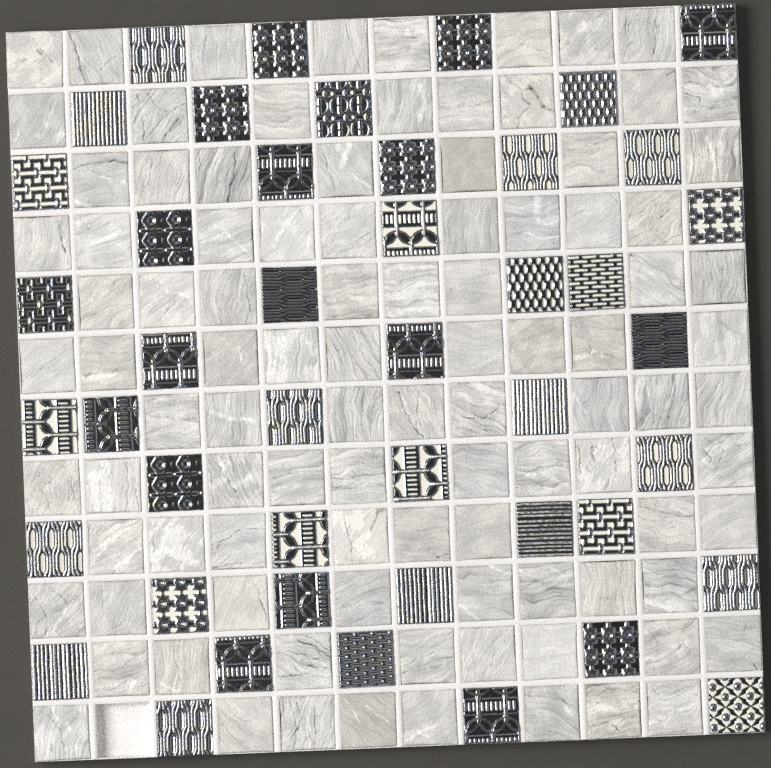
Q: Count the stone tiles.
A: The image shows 98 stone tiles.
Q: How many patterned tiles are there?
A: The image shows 45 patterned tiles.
